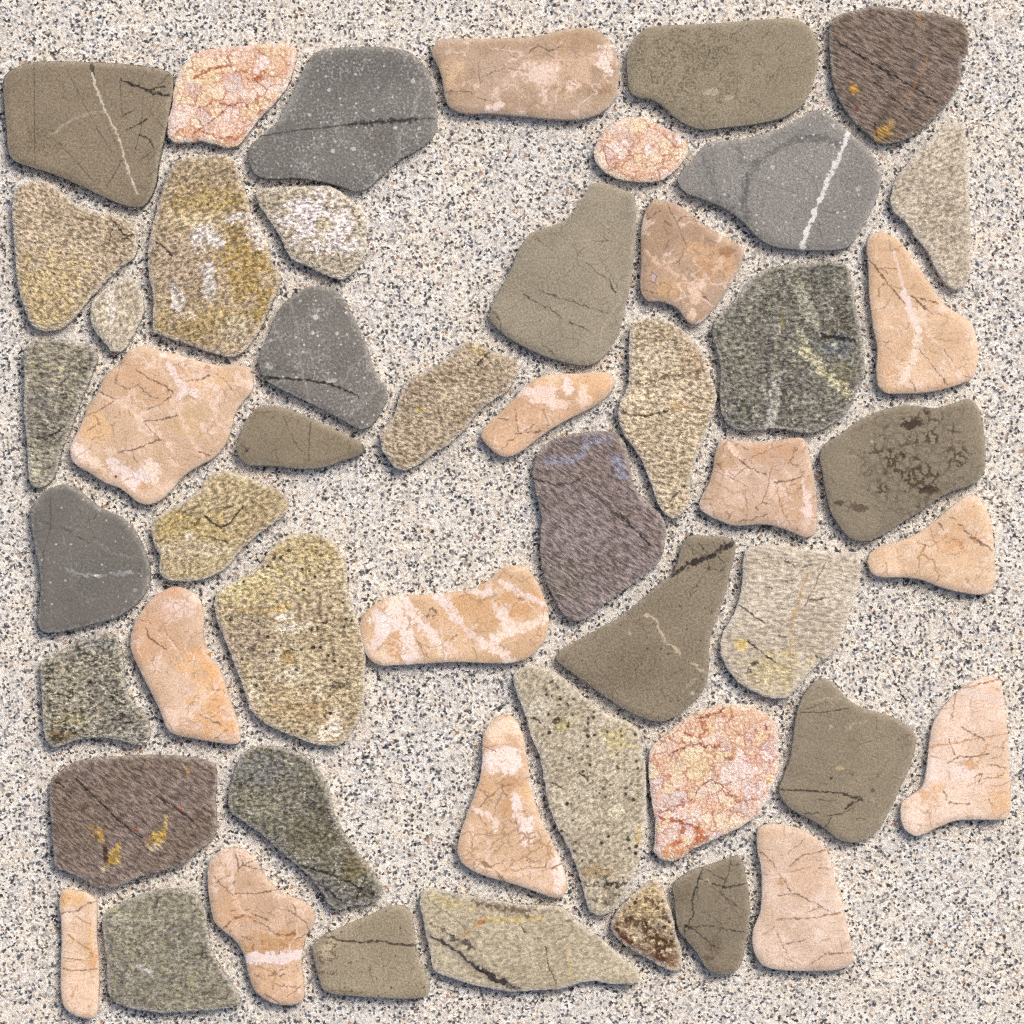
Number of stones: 51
